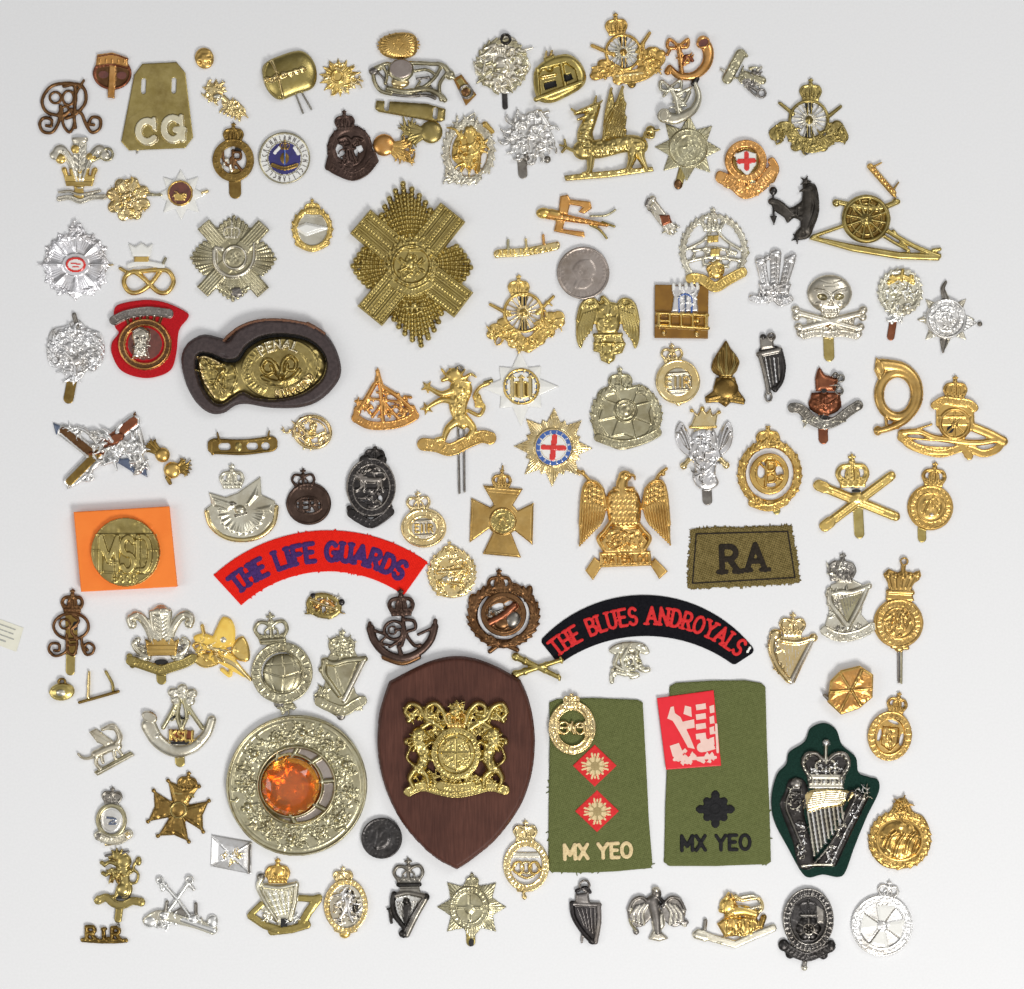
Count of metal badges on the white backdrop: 116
